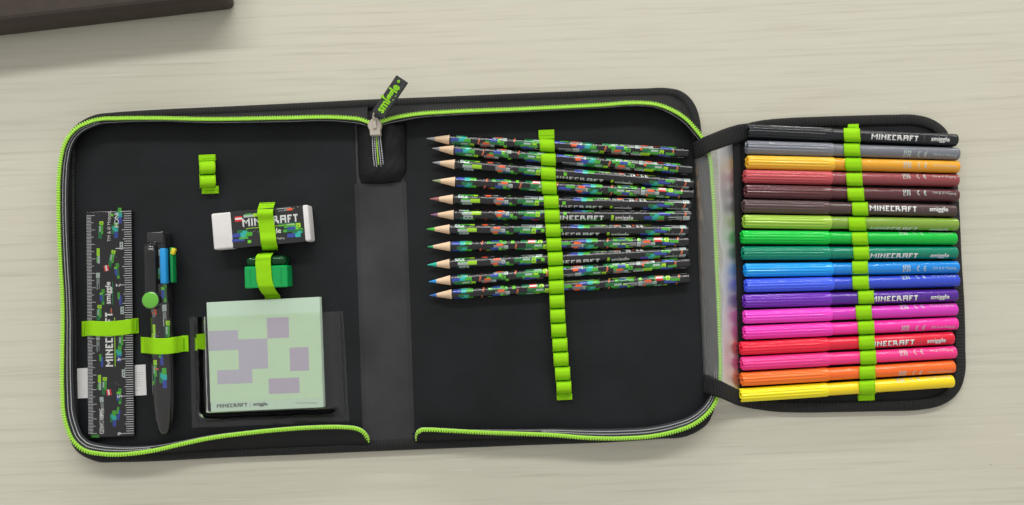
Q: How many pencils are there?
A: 11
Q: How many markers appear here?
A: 18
